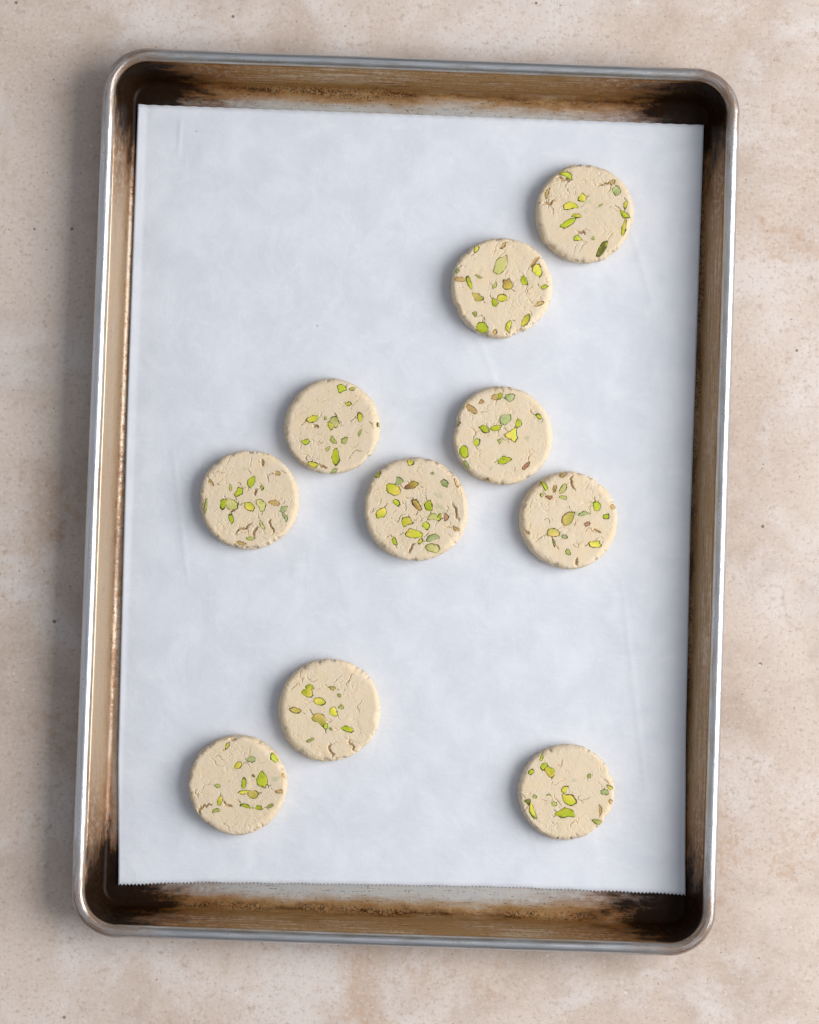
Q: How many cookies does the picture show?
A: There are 10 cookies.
